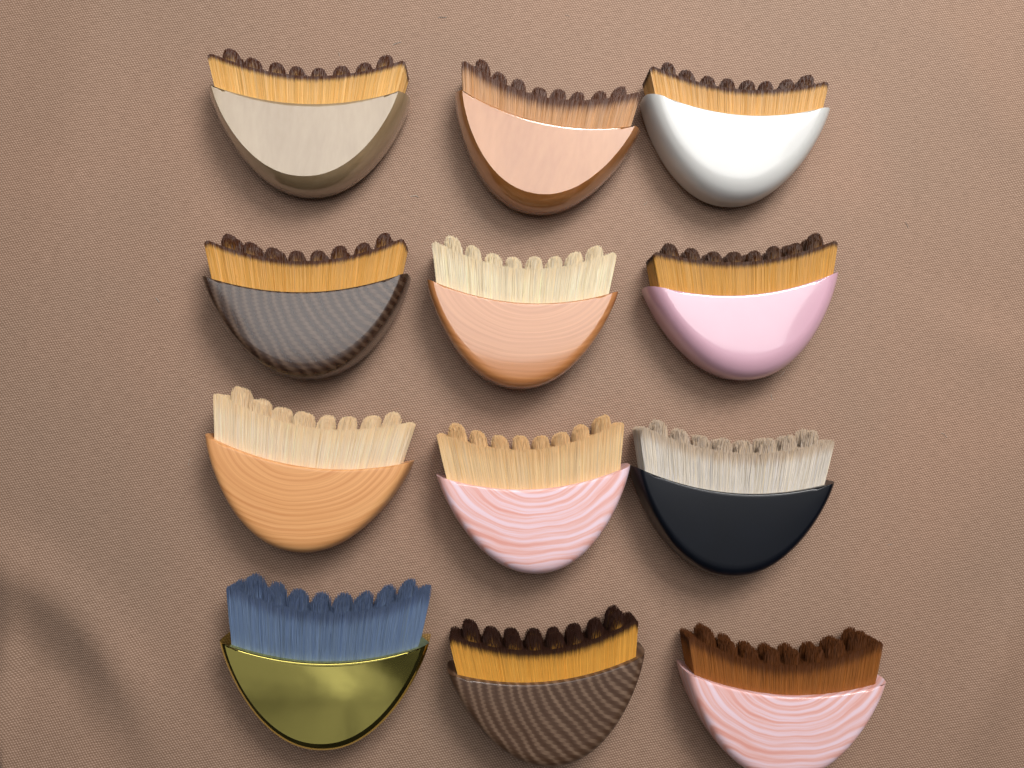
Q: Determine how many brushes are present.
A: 12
